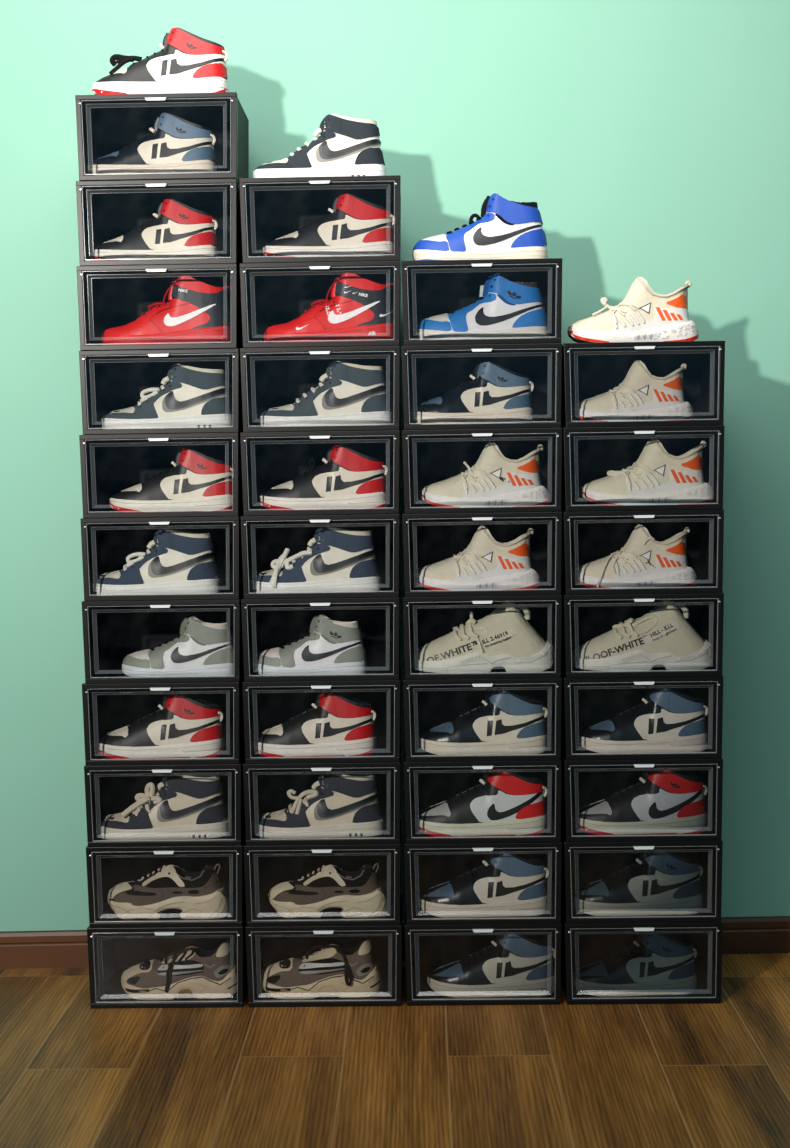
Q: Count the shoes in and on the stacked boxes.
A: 42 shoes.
